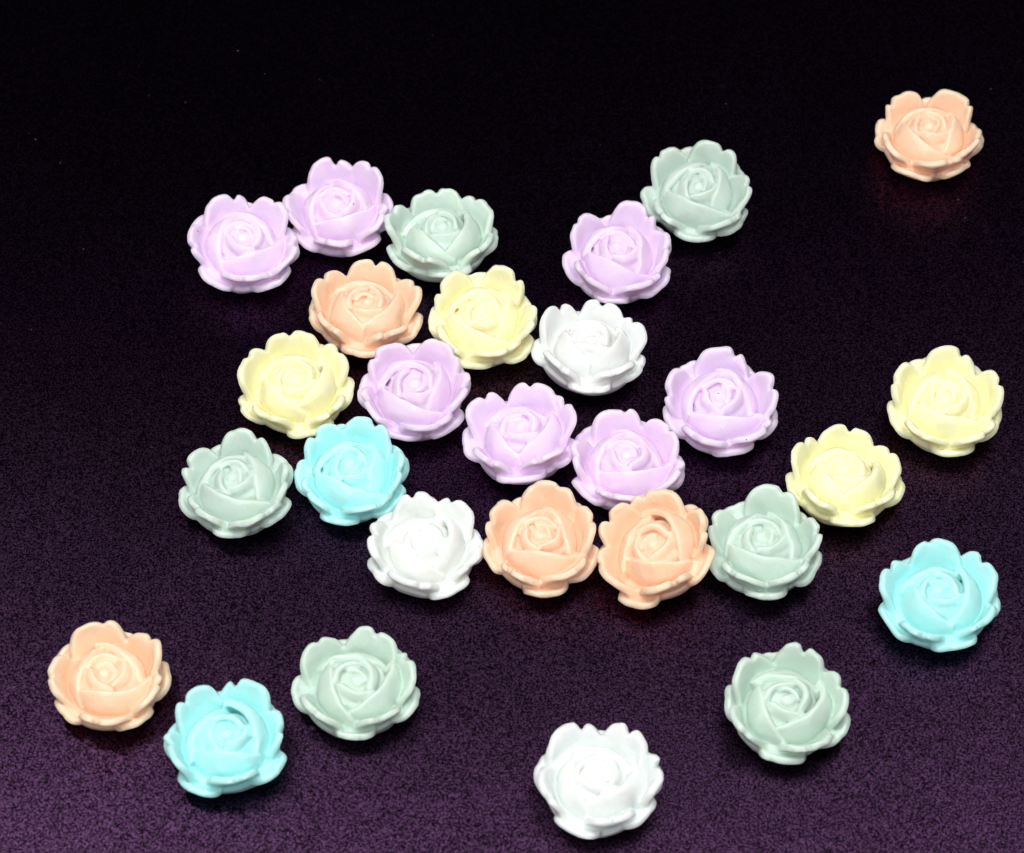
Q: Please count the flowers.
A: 28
